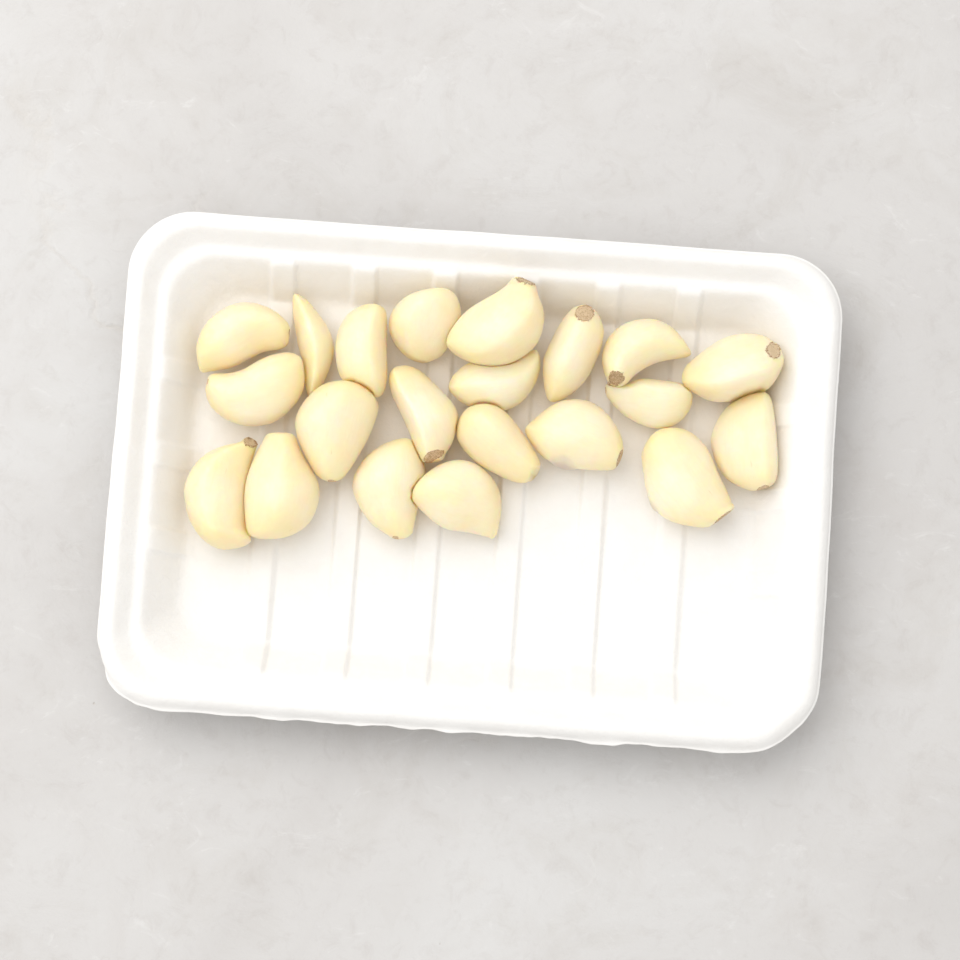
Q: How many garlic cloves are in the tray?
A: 21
